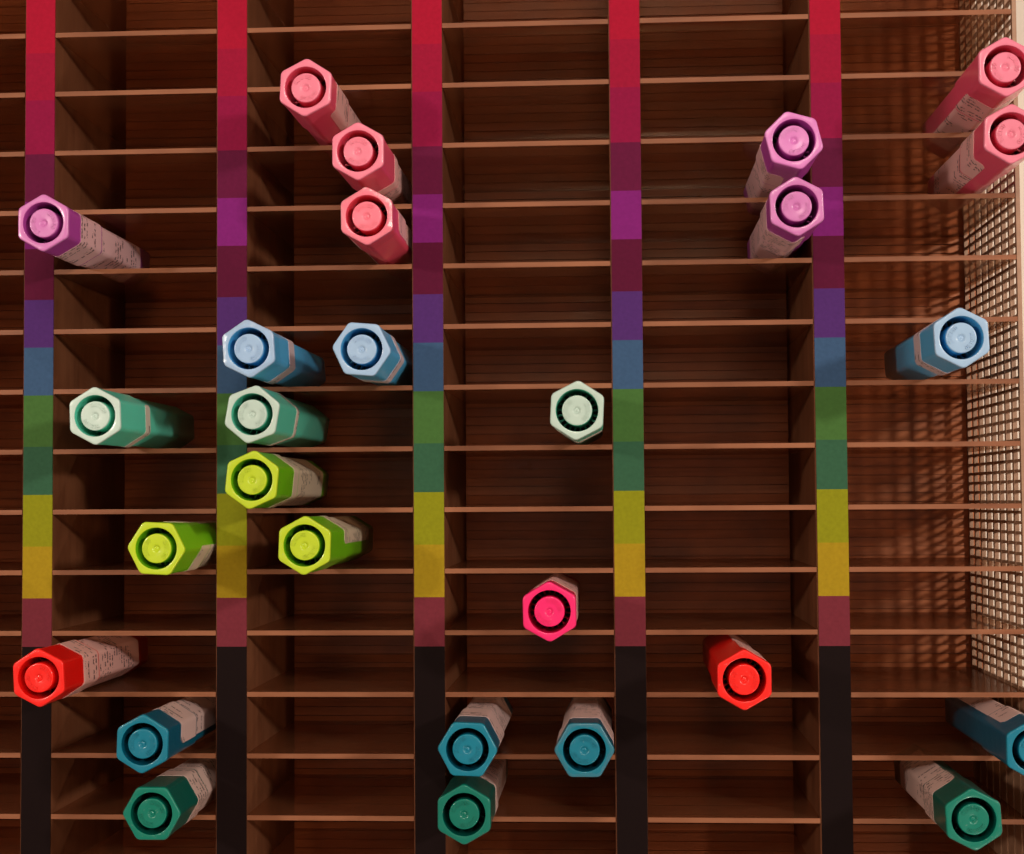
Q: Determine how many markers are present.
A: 27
